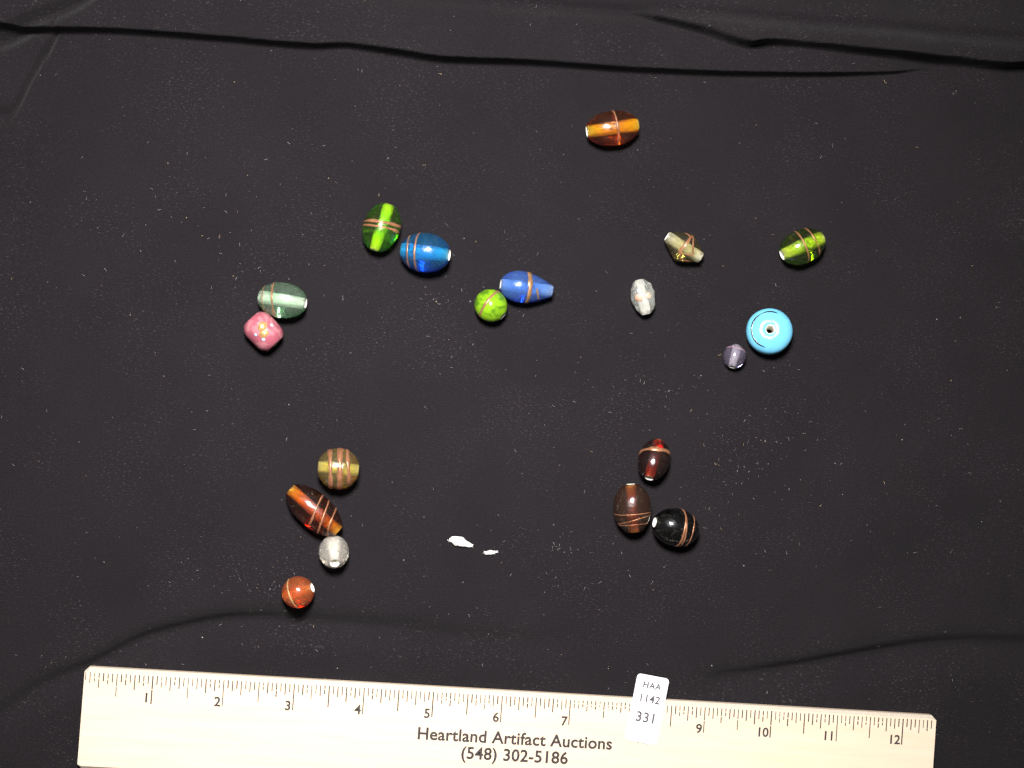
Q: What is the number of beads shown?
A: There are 19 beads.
